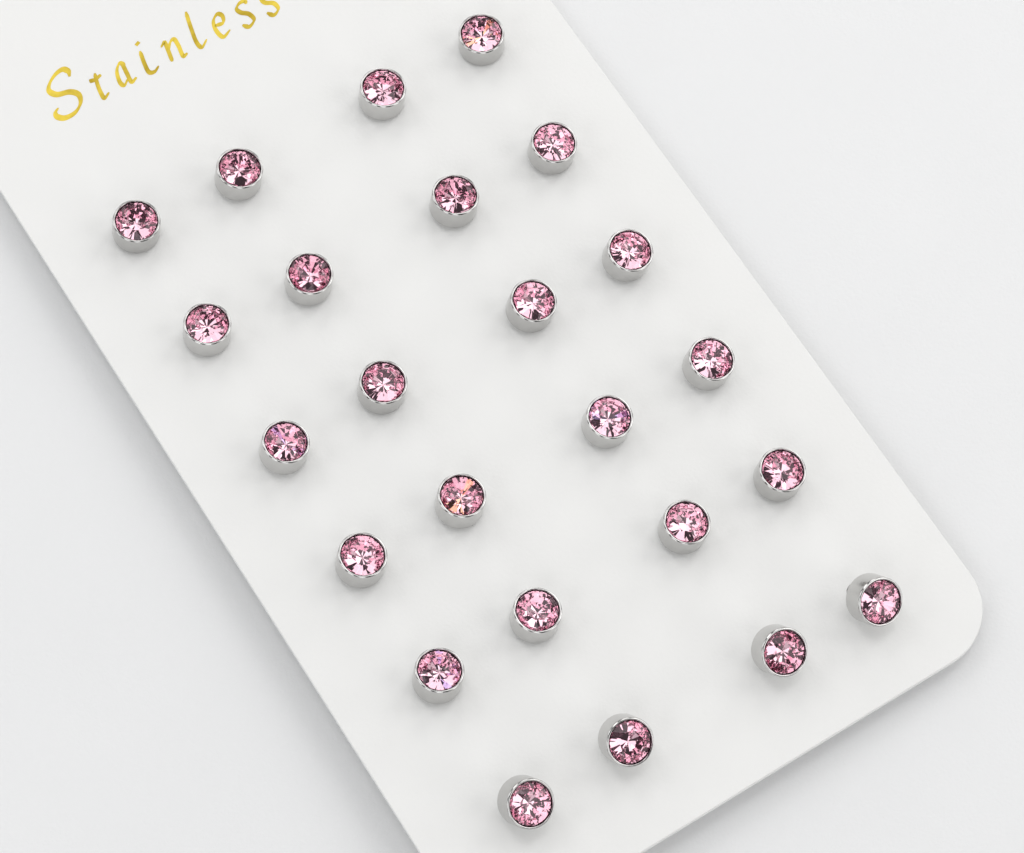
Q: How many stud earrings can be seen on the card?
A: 24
